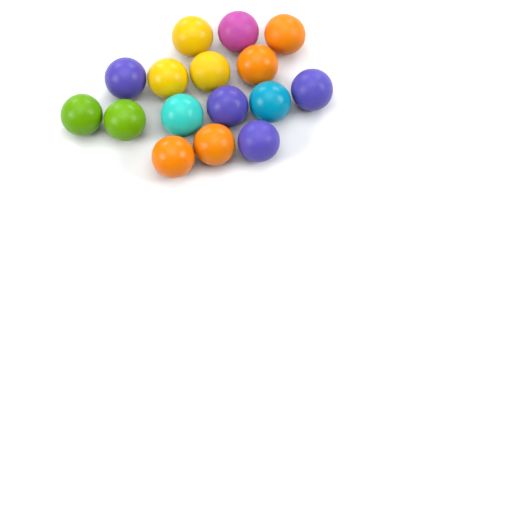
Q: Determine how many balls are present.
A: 16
